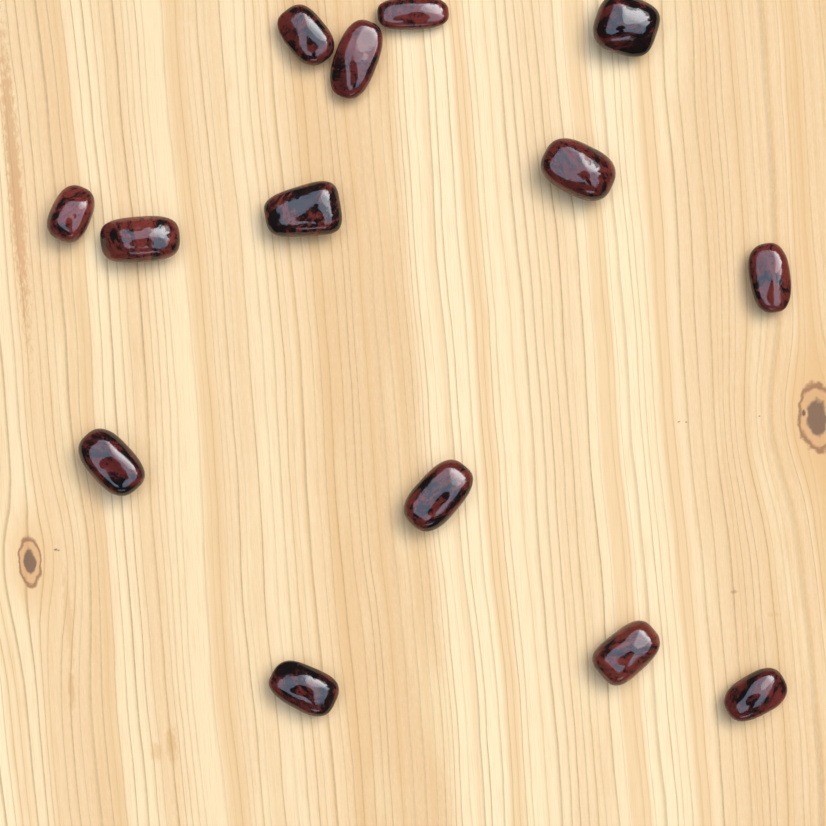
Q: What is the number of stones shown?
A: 14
